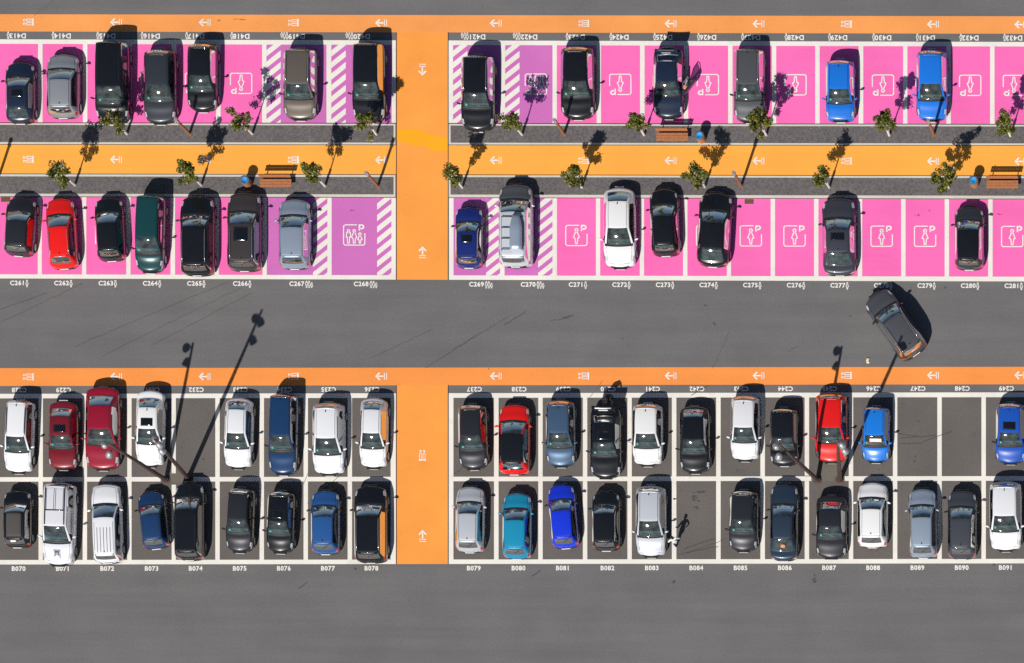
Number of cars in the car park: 68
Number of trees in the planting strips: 16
